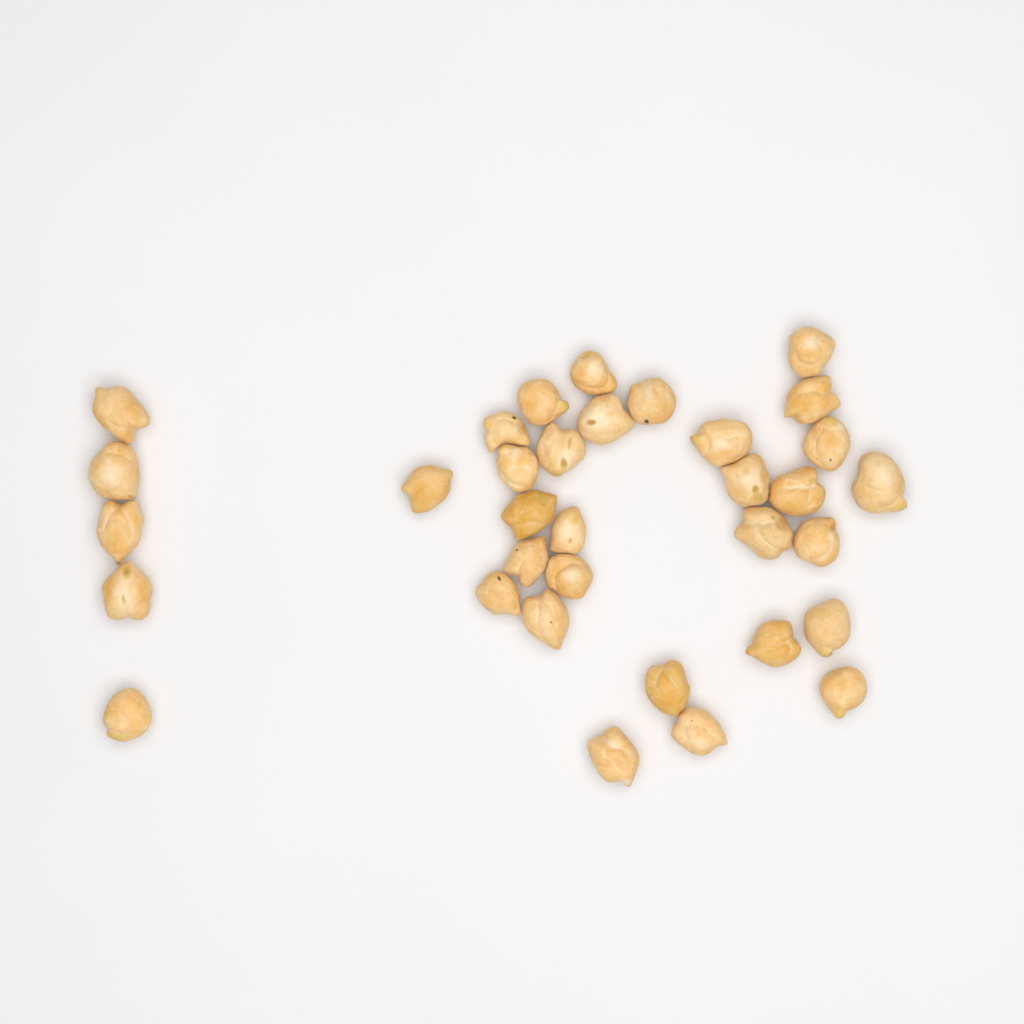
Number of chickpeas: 34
